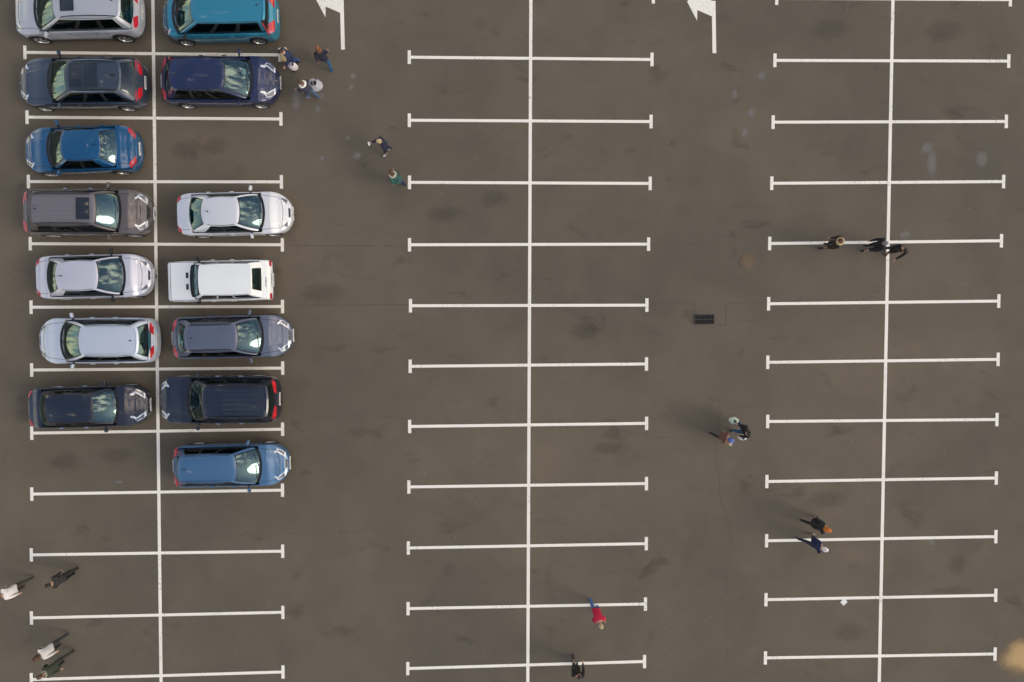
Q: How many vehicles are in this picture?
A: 14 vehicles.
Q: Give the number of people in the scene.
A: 18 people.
